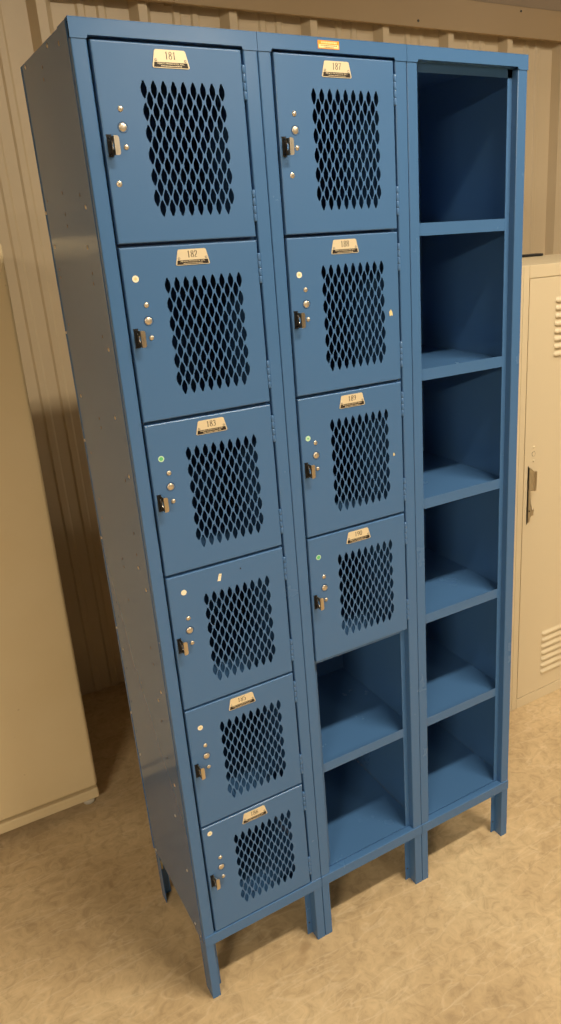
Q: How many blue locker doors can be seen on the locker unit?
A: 10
